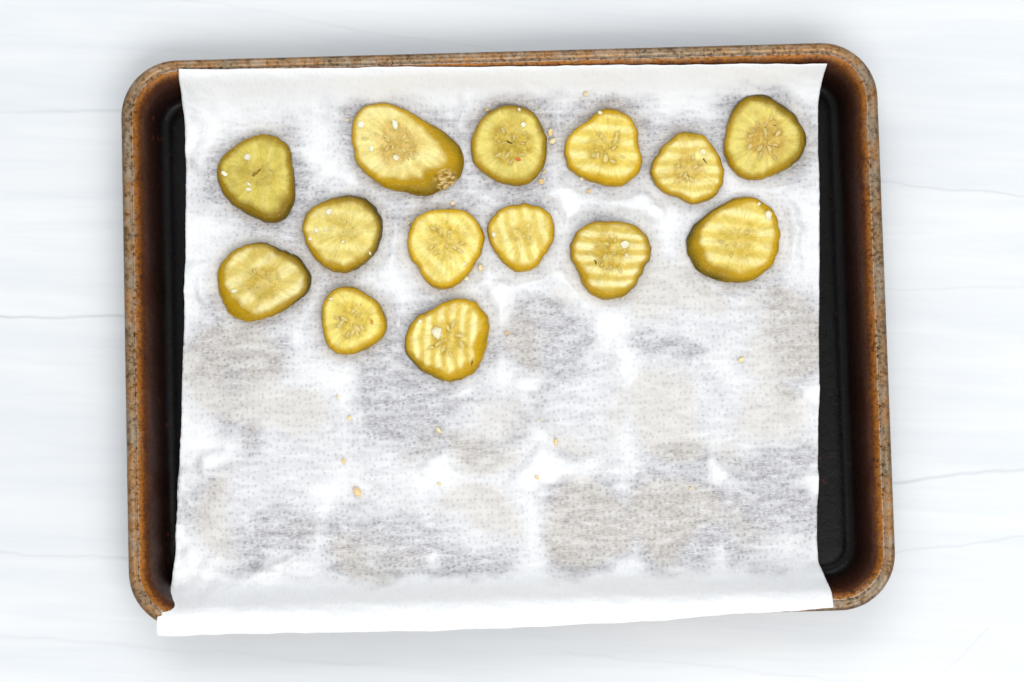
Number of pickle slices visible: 14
